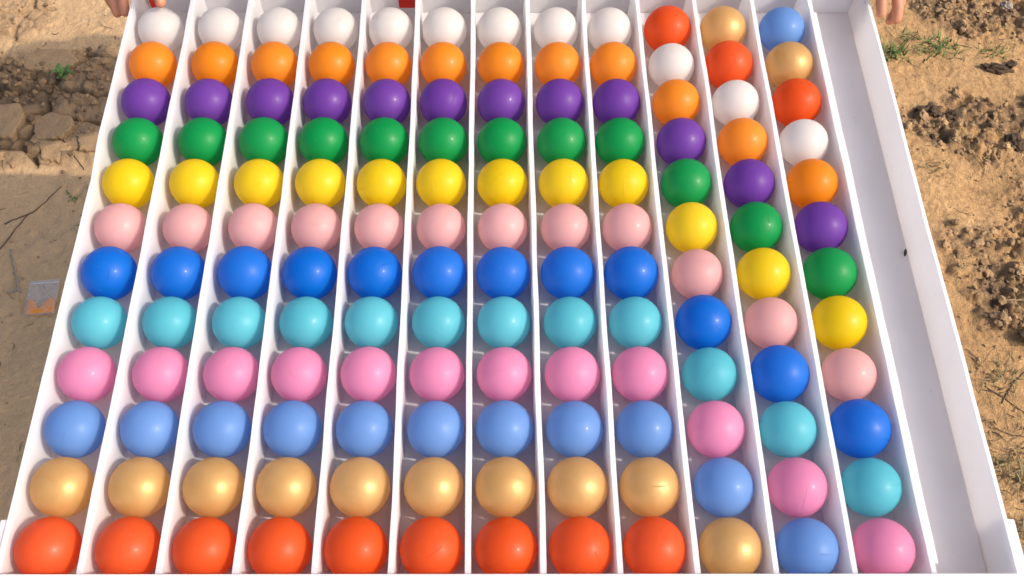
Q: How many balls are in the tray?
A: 144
